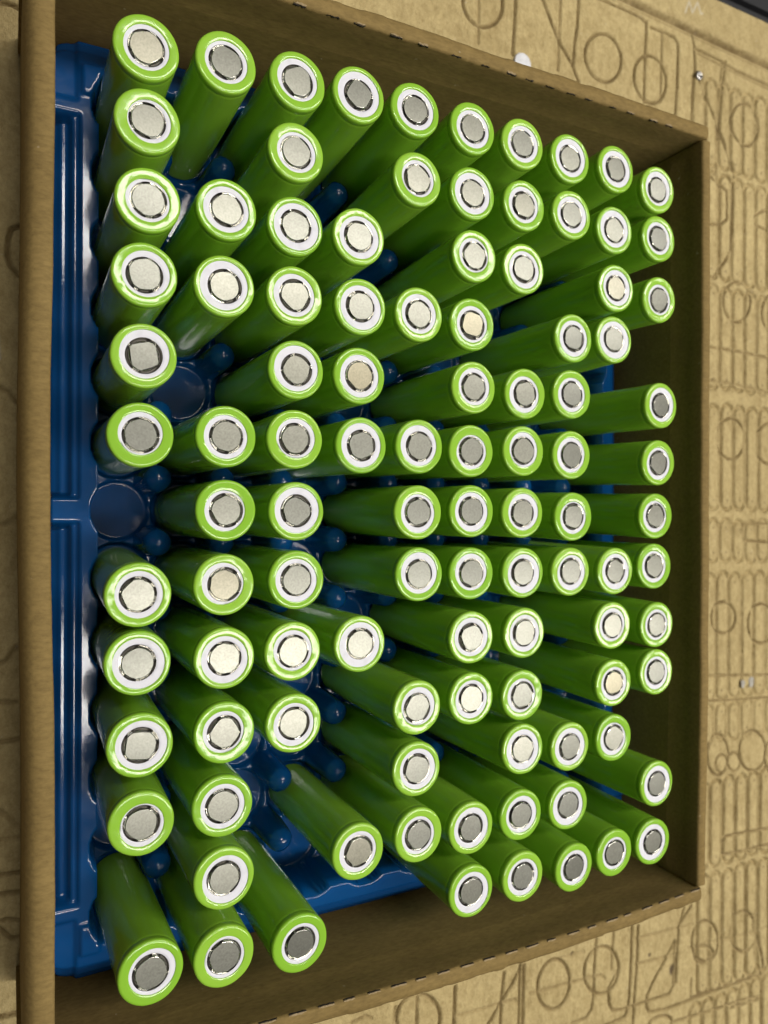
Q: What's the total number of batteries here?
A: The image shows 103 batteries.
